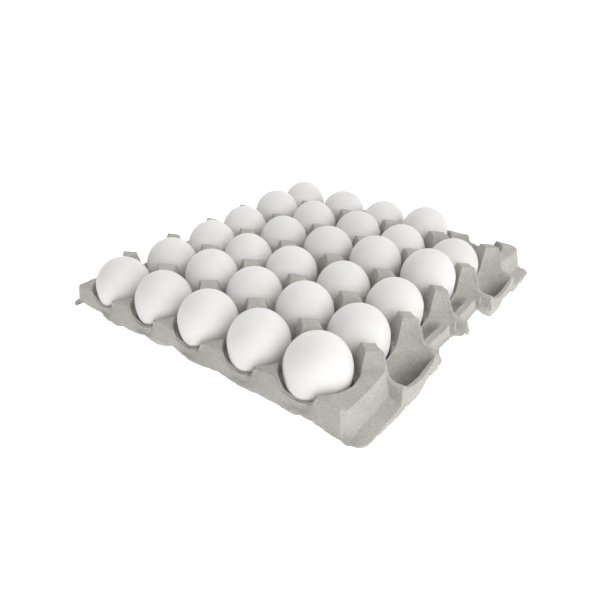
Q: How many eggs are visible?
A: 29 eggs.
